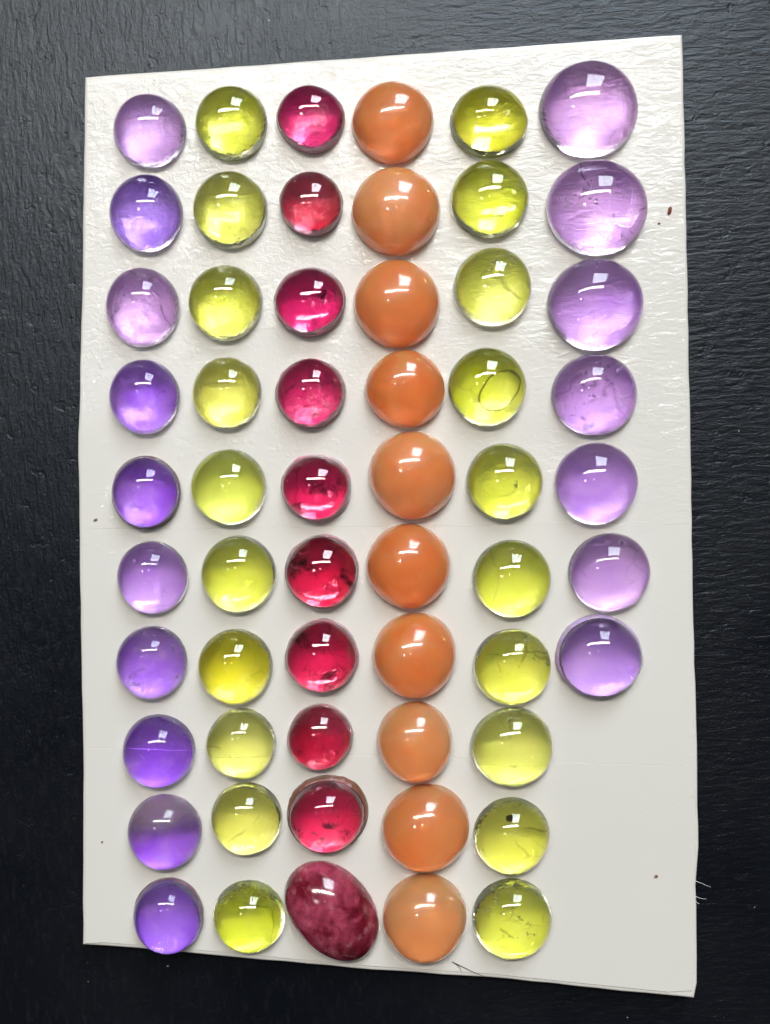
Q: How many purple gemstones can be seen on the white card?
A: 17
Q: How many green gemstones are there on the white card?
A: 20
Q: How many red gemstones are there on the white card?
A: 10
